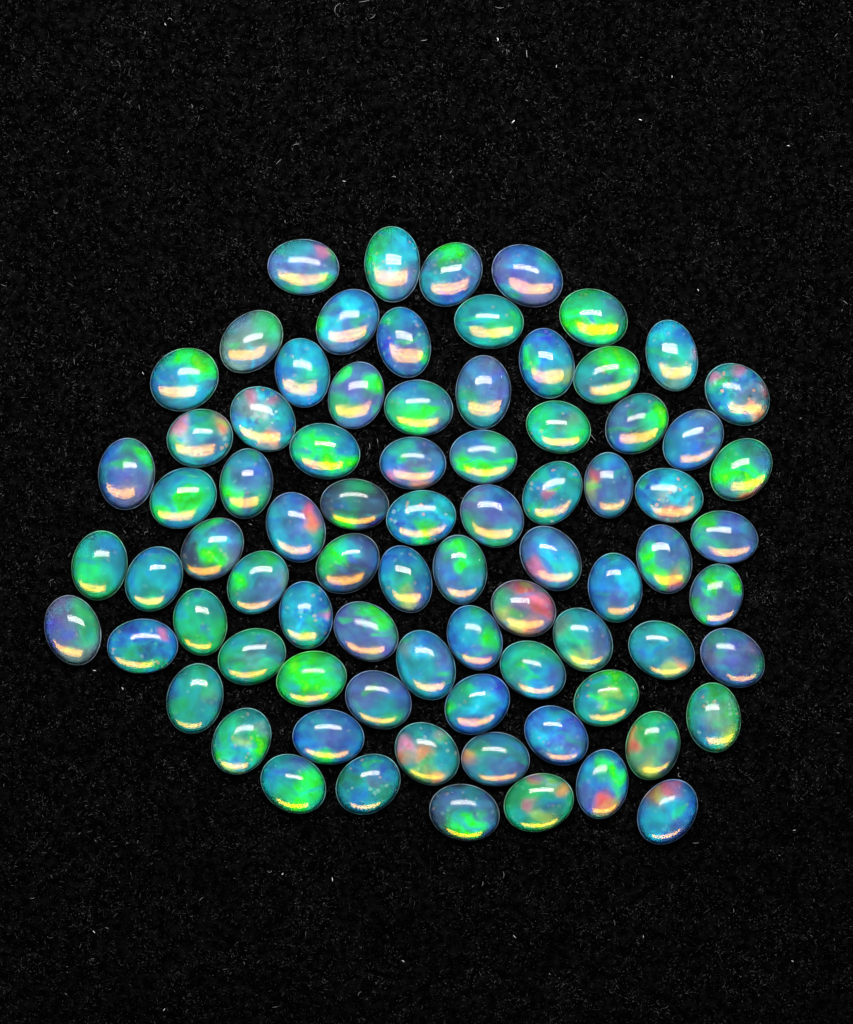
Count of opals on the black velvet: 80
